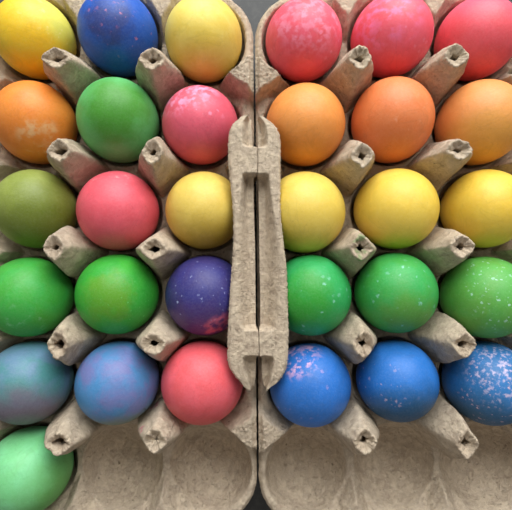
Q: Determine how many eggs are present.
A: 31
